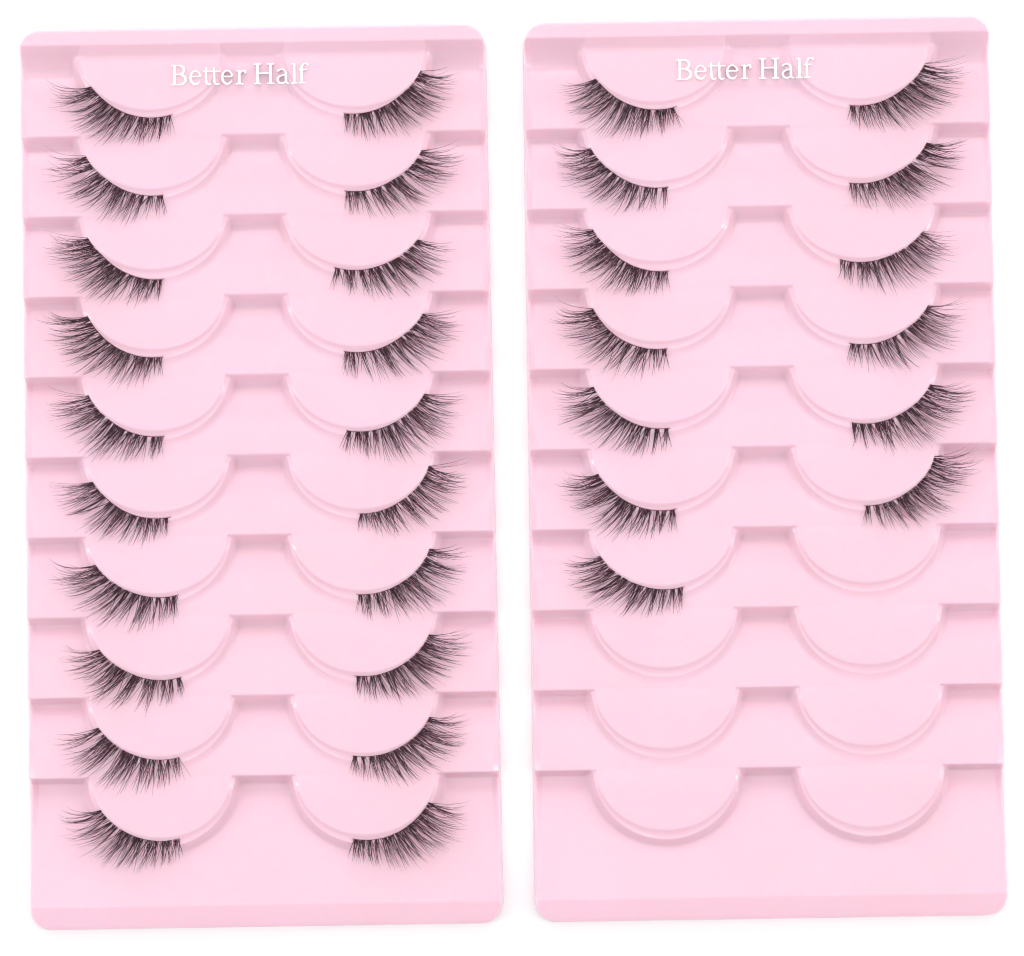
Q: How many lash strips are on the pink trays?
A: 33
